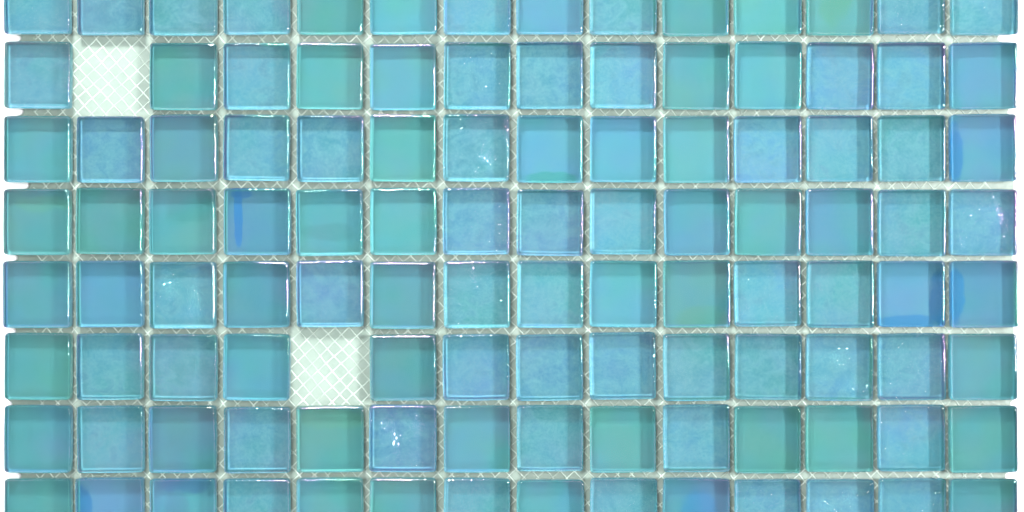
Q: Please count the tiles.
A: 110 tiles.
